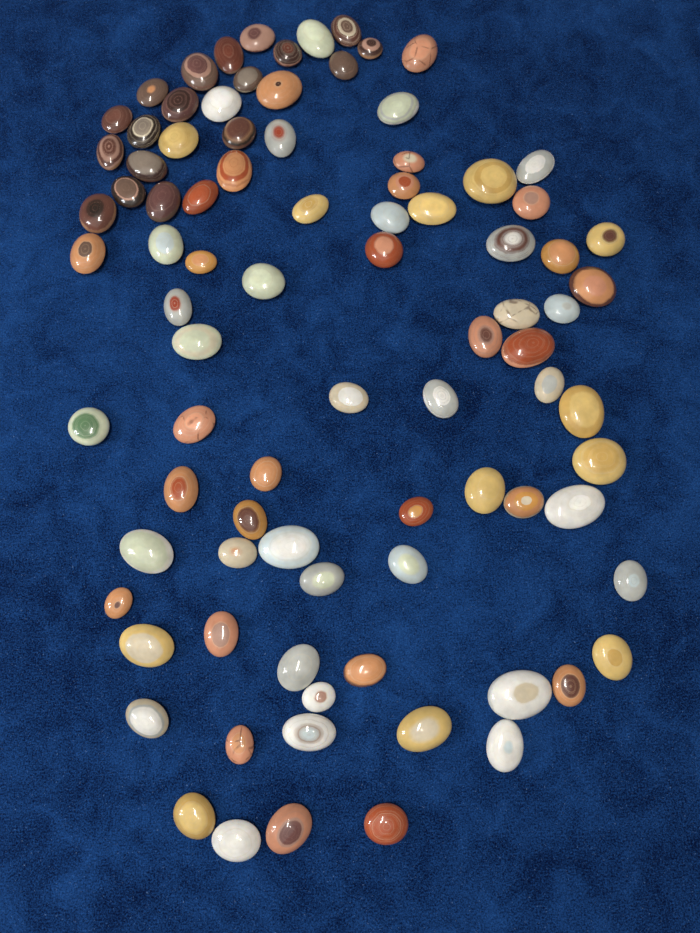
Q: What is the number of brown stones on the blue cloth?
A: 18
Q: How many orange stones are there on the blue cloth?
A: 27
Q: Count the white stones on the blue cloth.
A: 31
